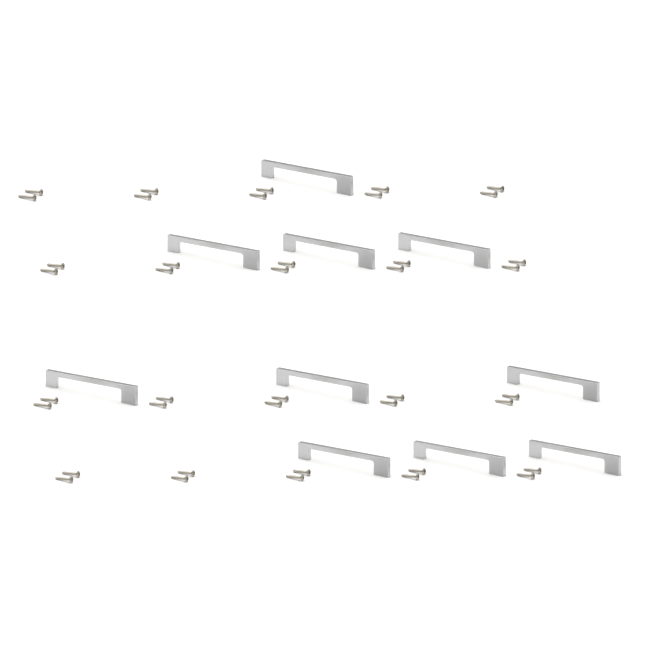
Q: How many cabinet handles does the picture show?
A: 10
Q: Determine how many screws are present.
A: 40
